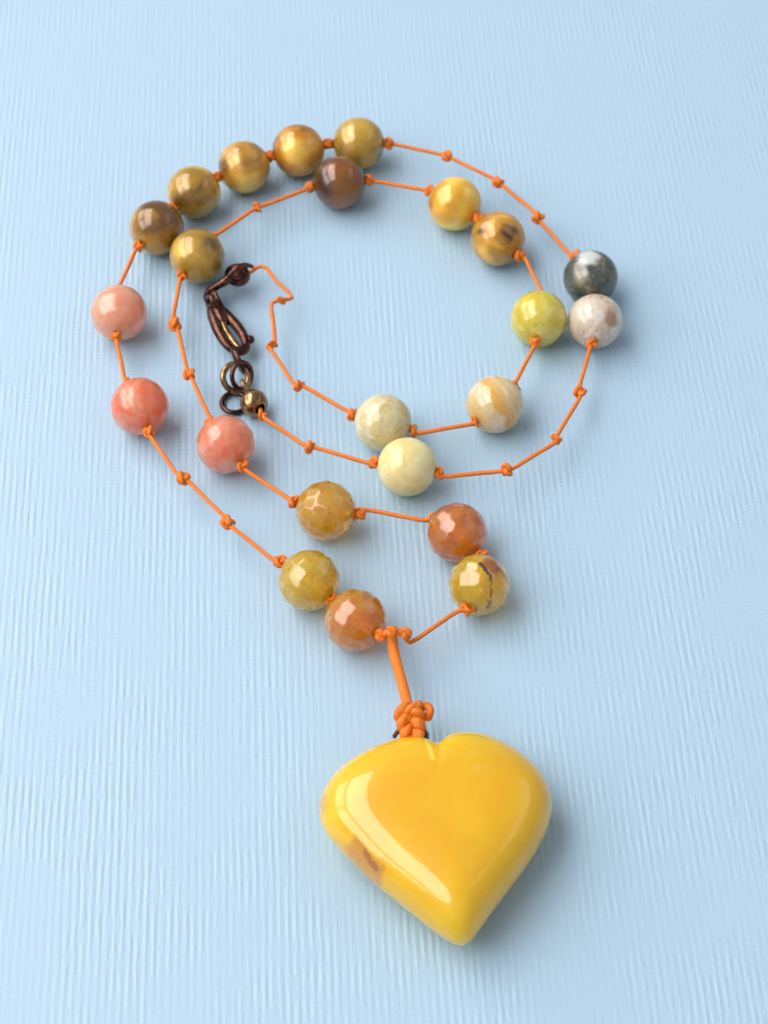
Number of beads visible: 23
